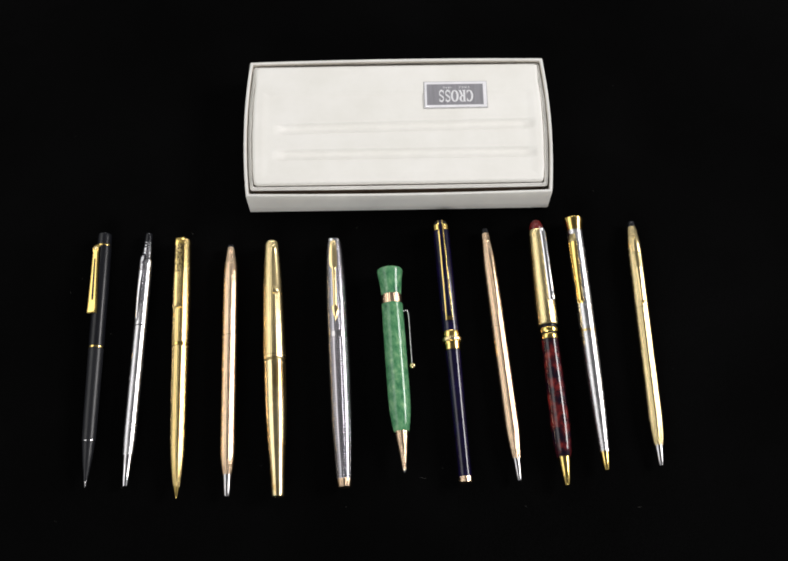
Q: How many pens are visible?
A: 12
